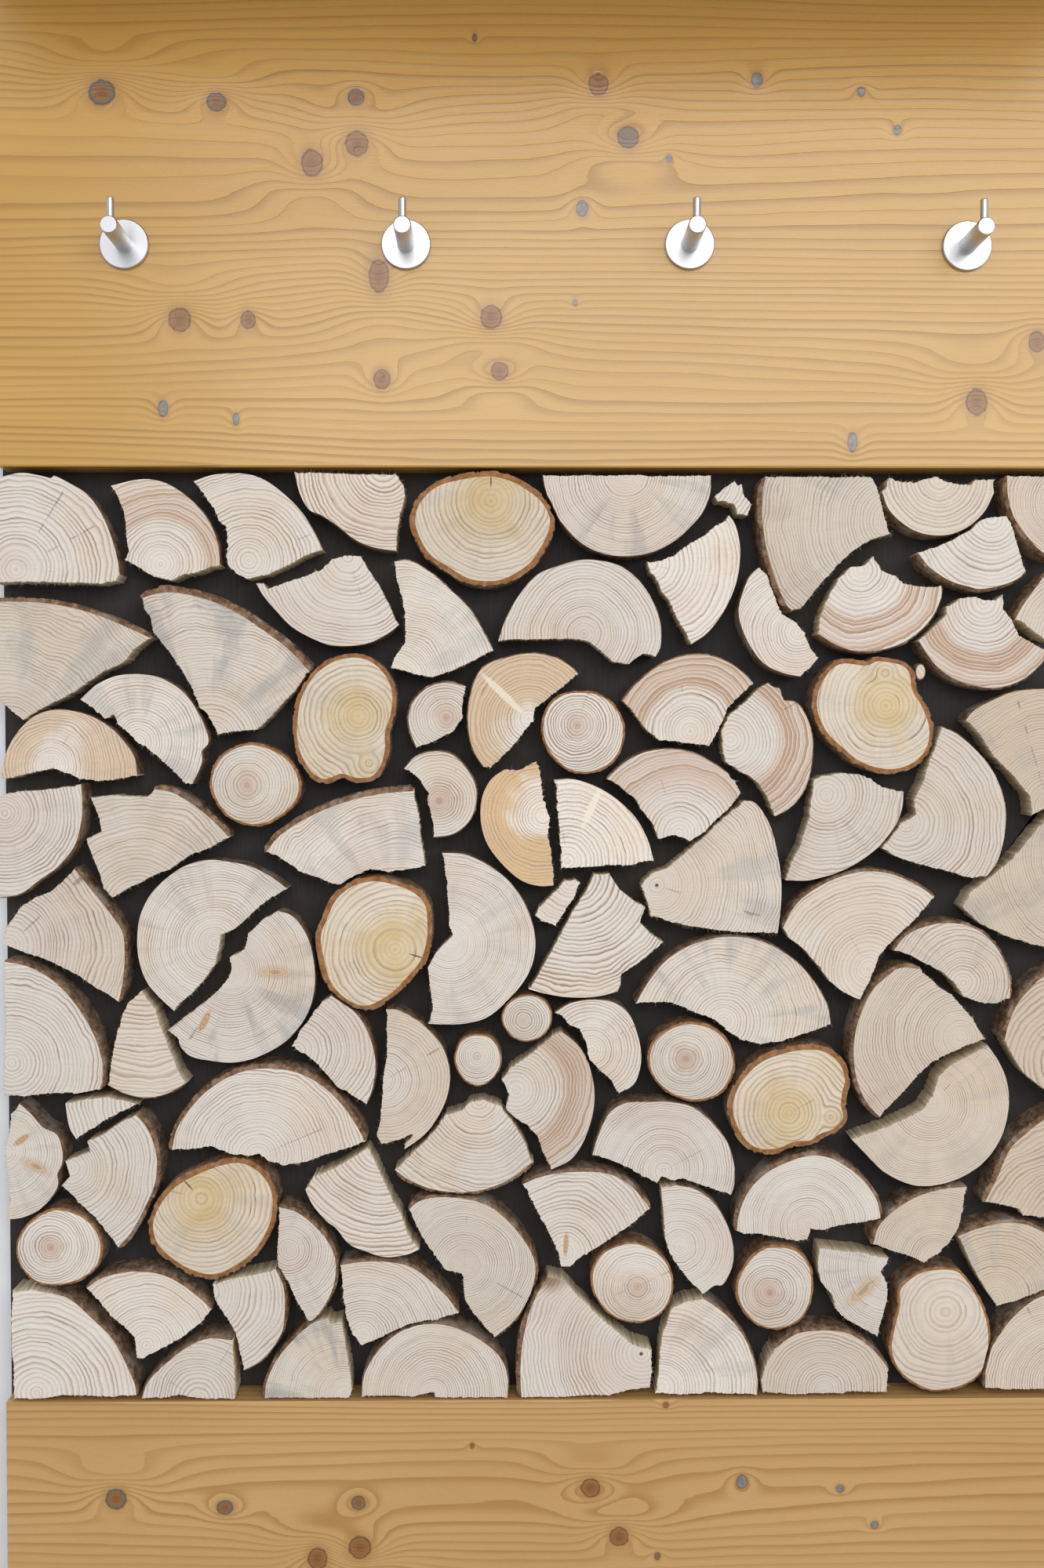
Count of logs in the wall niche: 98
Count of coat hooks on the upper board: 4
